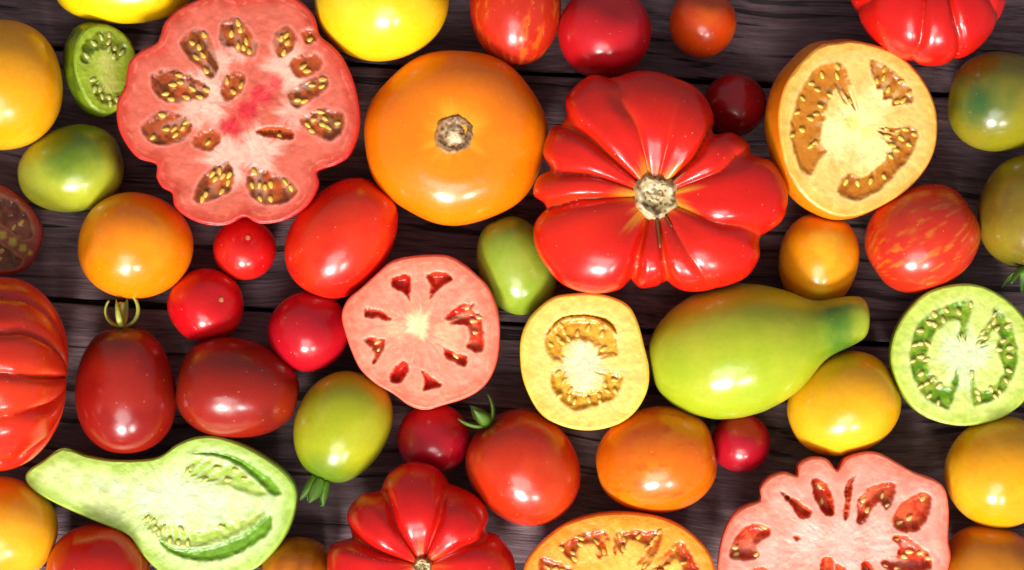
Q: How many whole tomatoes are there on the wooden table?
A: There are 37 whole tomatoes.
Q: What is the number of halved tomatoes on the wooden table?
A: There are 10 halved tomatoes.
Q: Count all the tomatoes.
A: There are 47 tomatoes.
